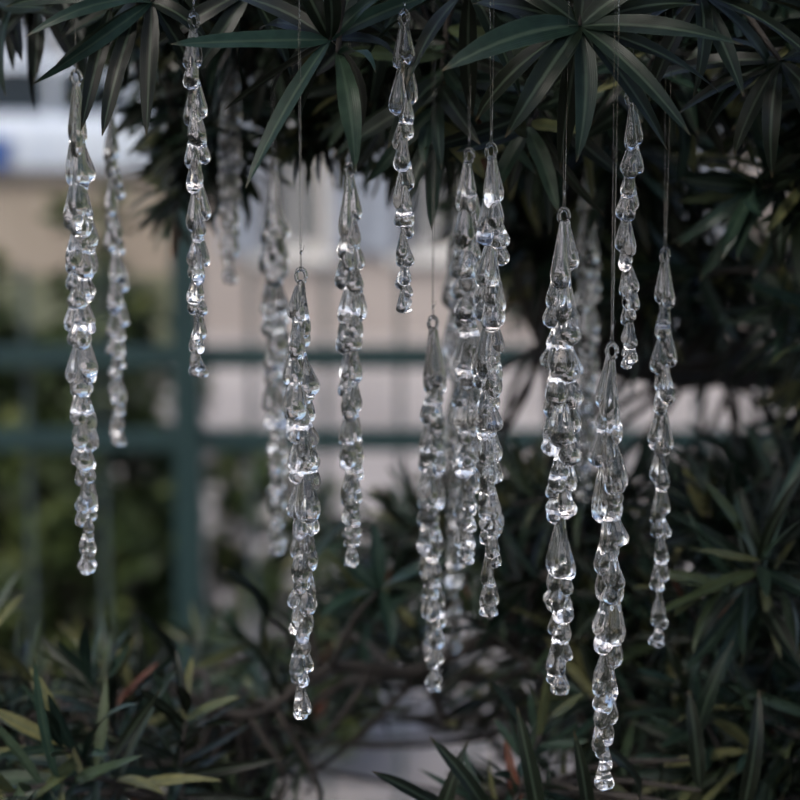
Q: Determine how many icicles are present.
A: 17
